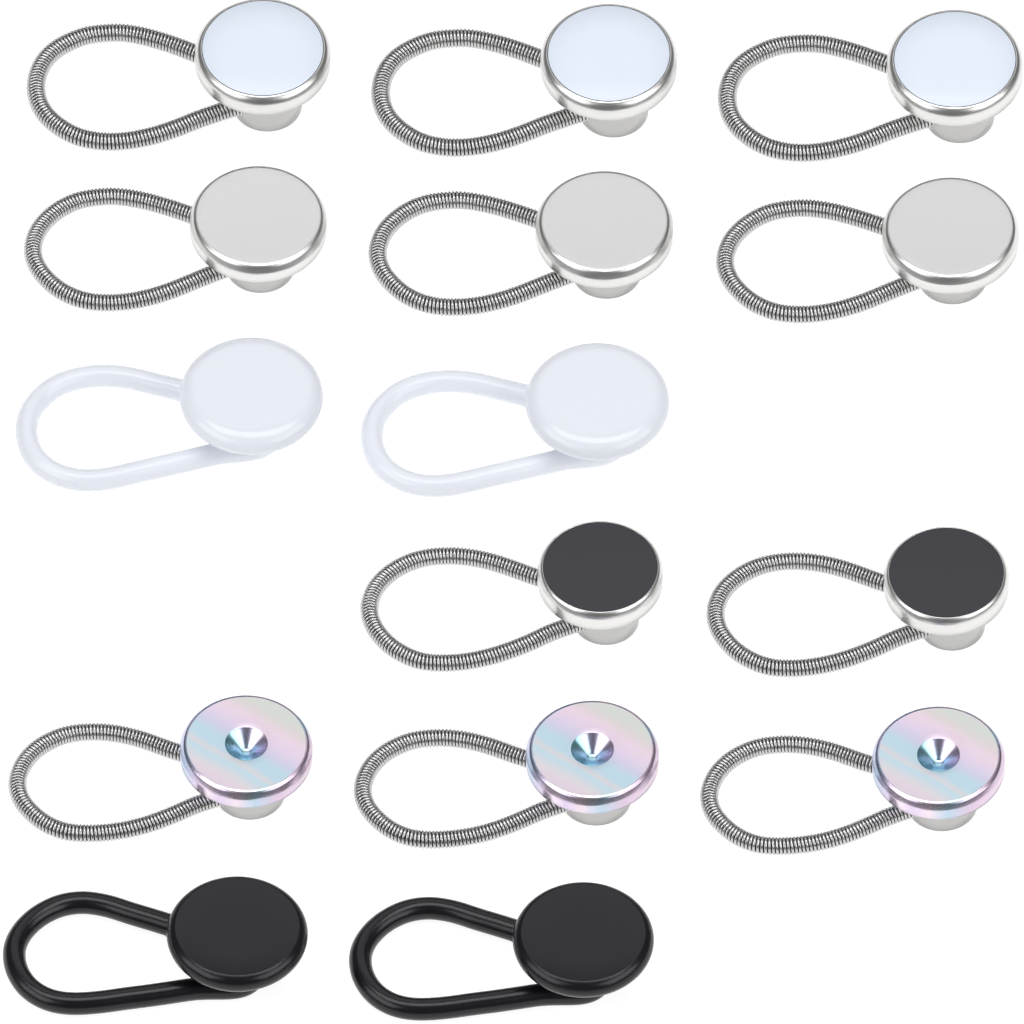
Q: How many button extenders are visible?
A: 15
